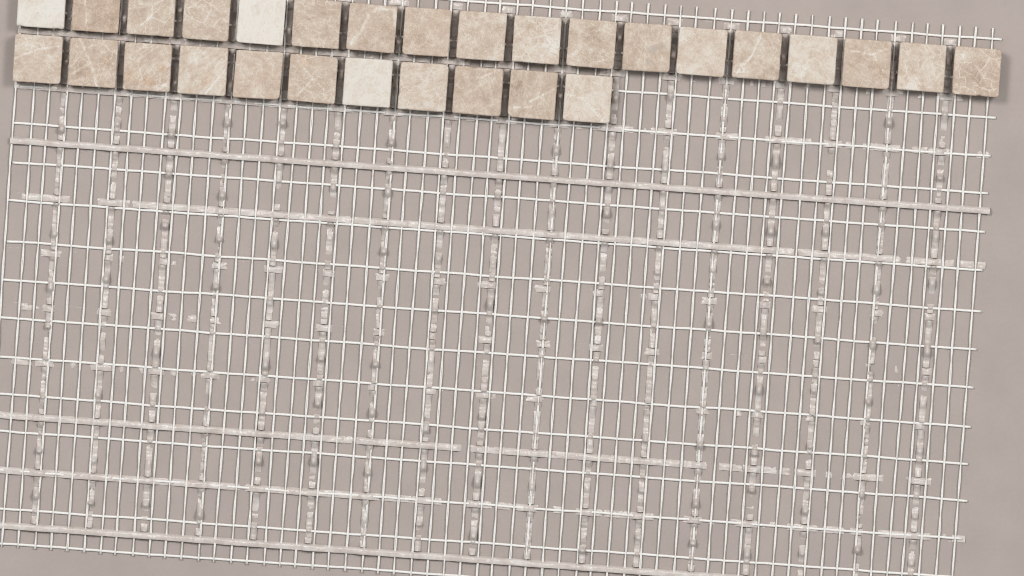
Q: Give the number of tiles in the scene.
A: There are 29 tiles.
